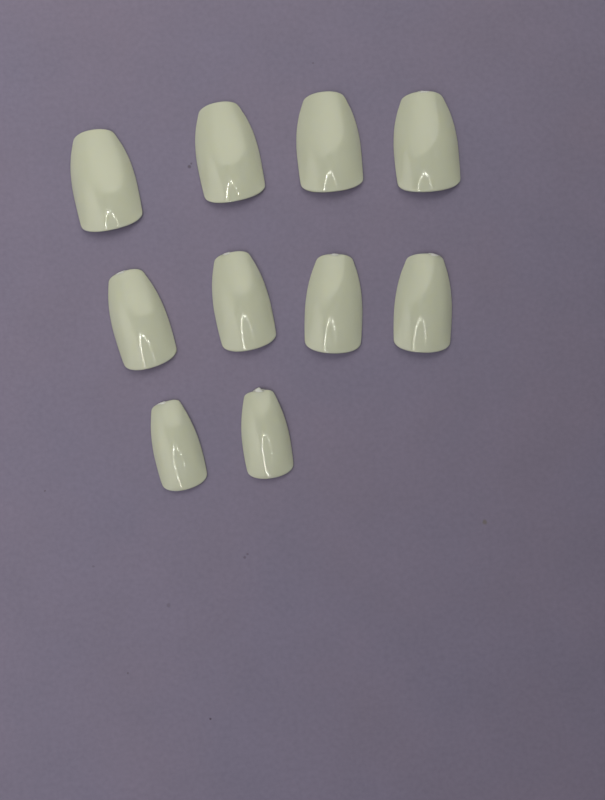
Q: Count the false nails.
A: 10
